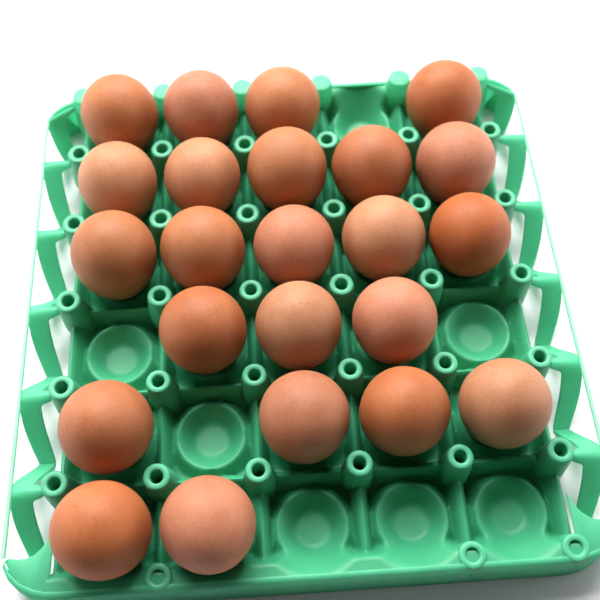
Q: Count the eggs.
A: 23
